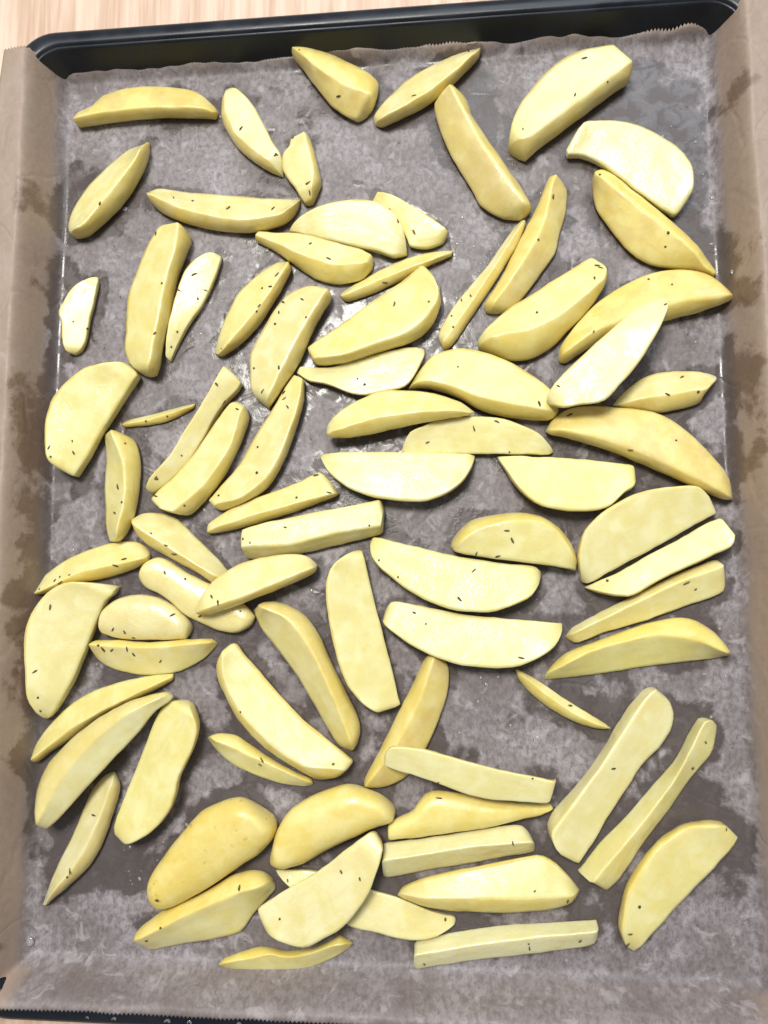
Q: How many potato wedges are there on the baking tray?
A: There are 80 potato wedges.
